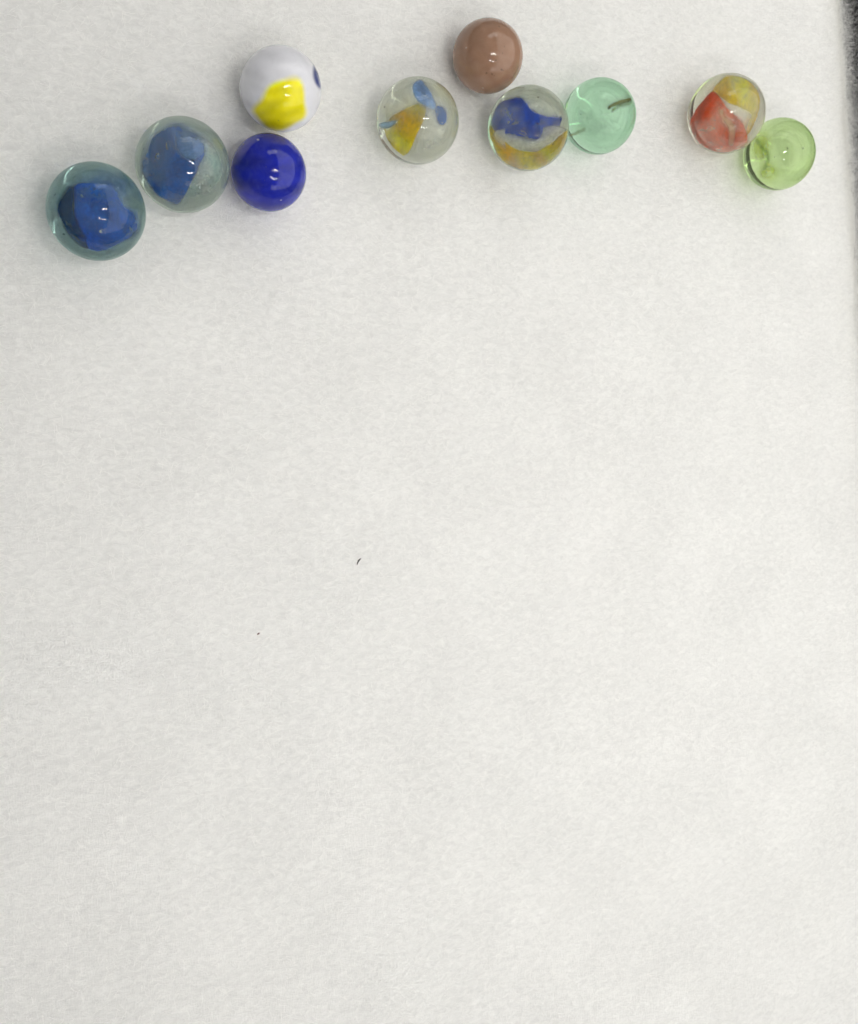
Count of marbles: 10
